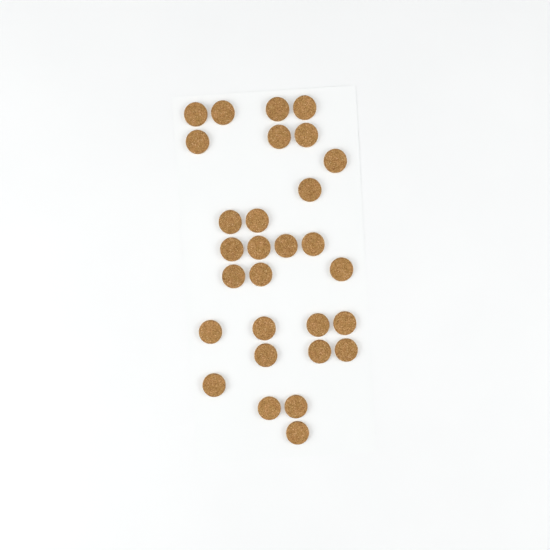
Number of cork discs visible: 29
